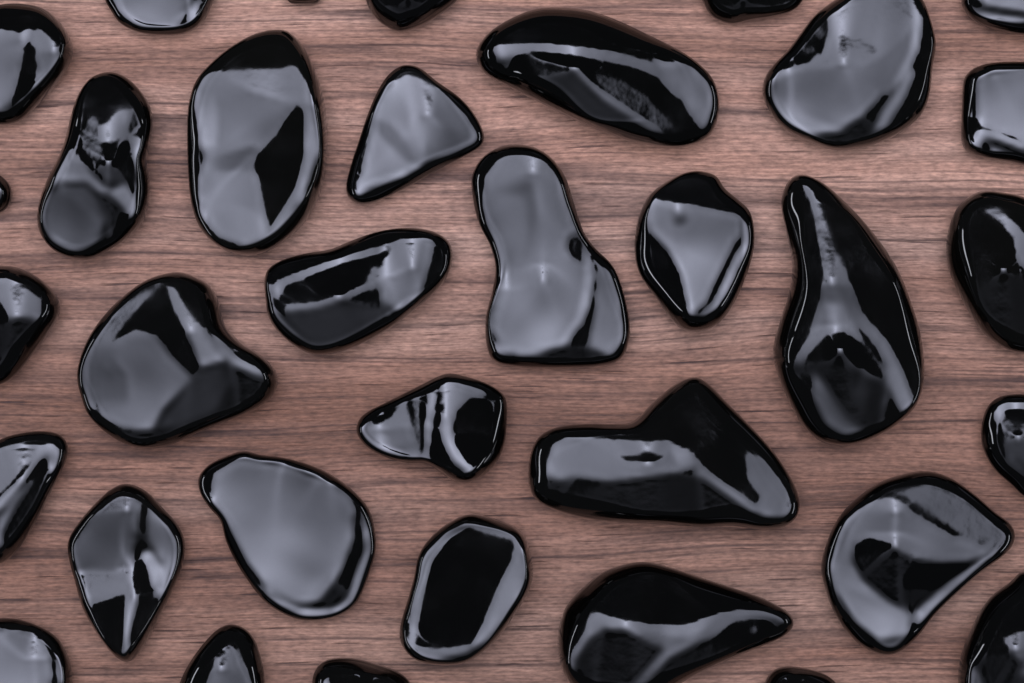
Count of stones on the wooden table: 34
